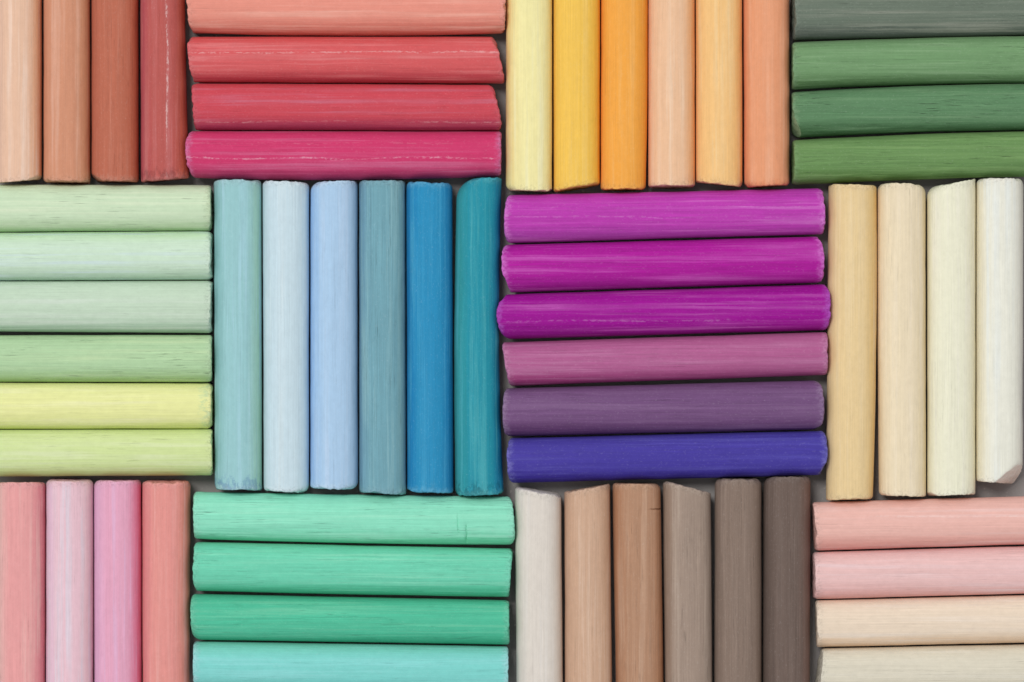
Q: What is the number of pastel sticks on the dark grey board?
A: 58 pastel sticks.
